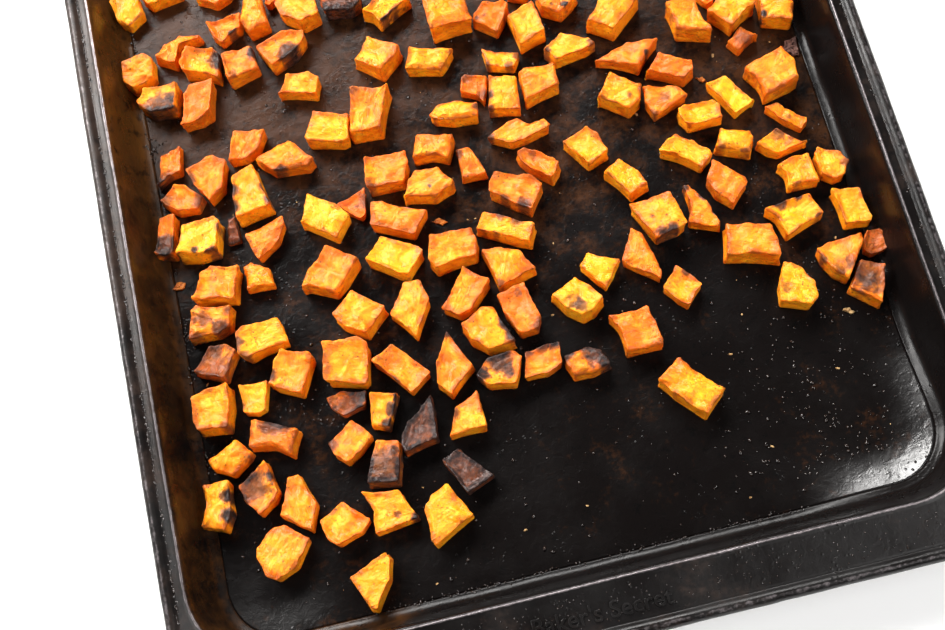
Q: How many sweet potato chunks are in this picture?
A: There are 130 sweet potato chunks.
